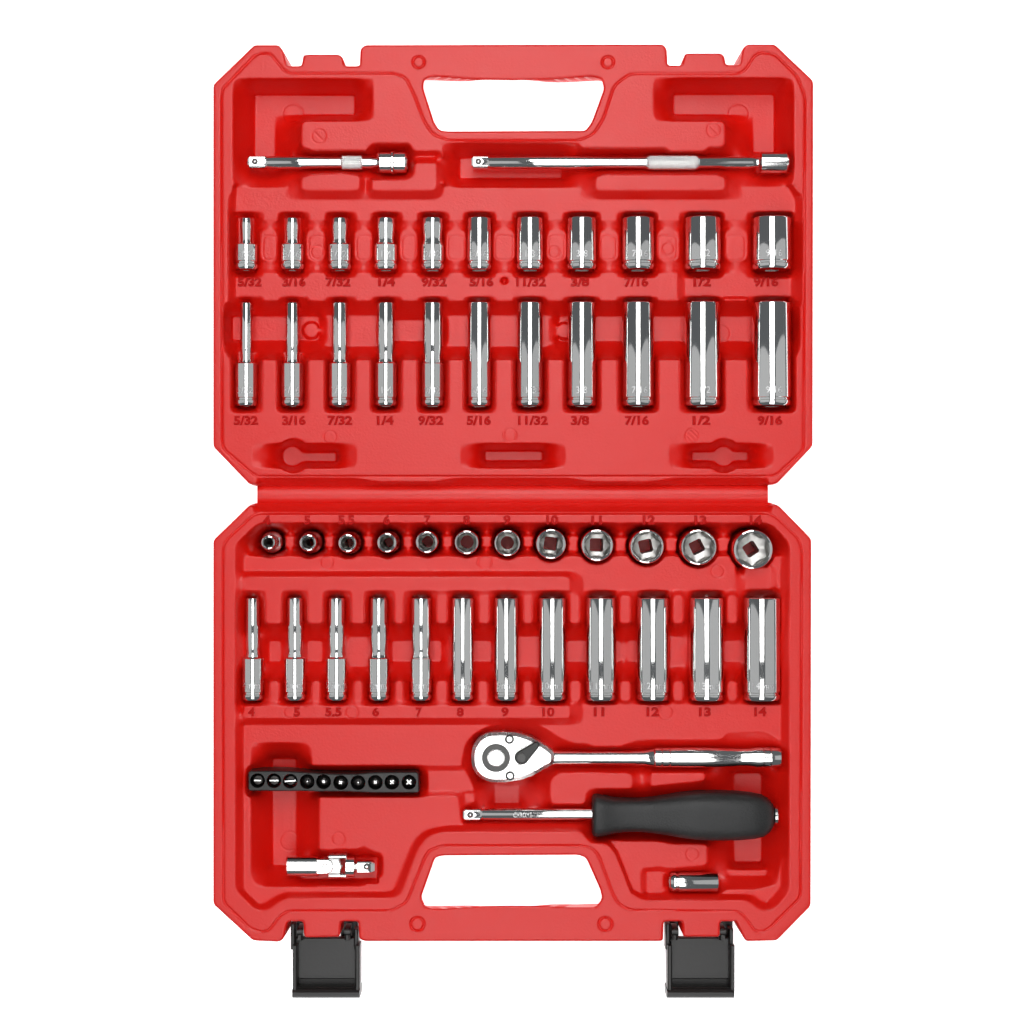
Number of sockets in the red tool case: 47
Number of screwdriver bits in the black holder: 10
